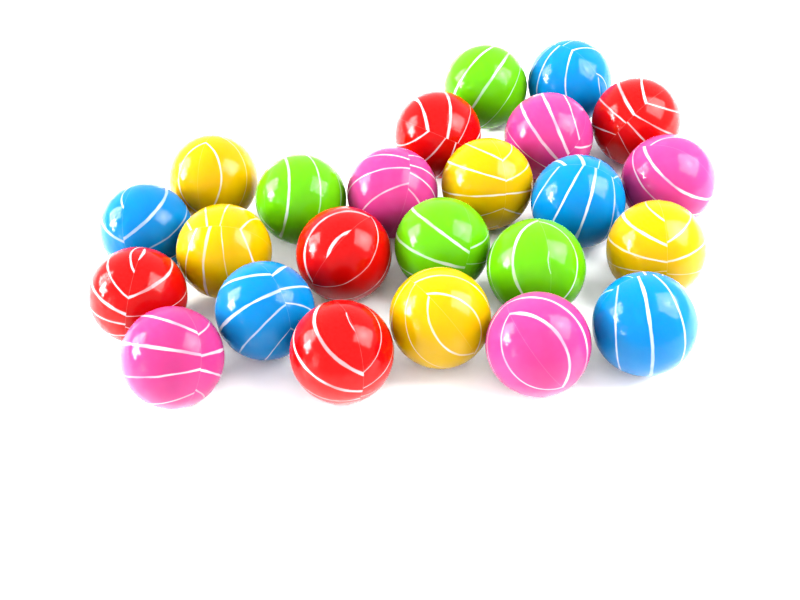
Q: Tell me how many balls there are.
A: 24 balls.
